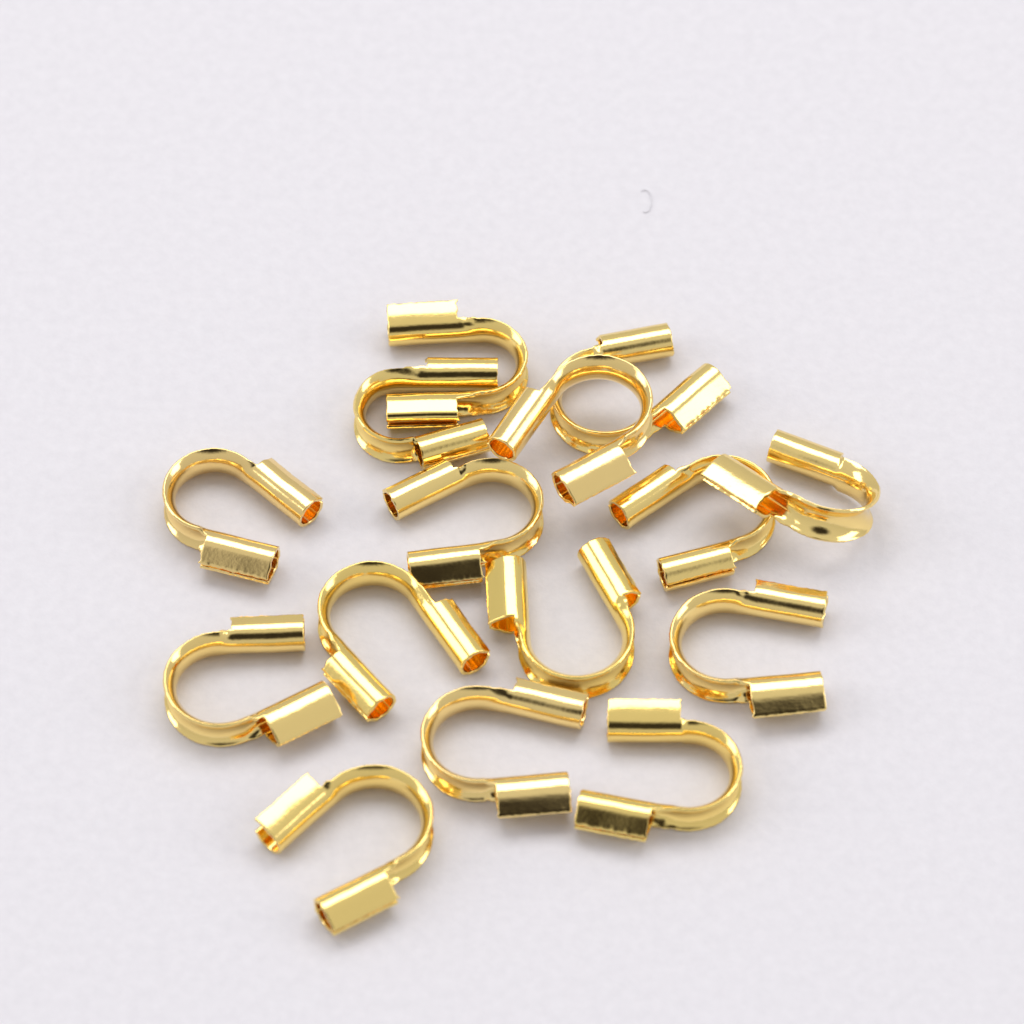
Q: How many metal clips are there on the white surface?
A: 15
